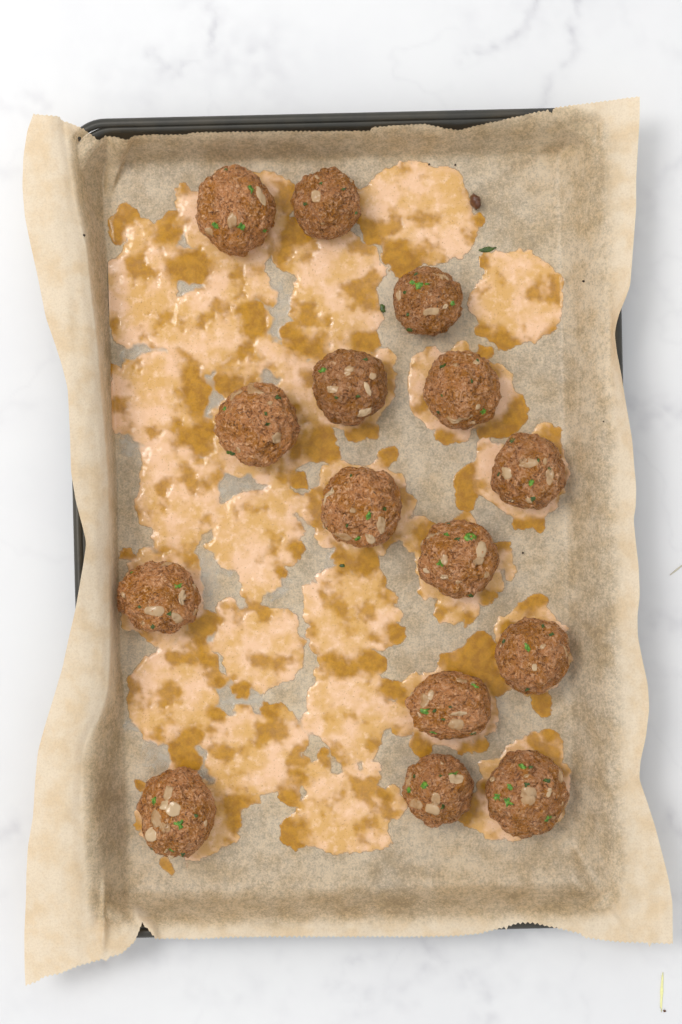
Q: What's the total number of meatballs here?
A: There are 15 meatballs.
